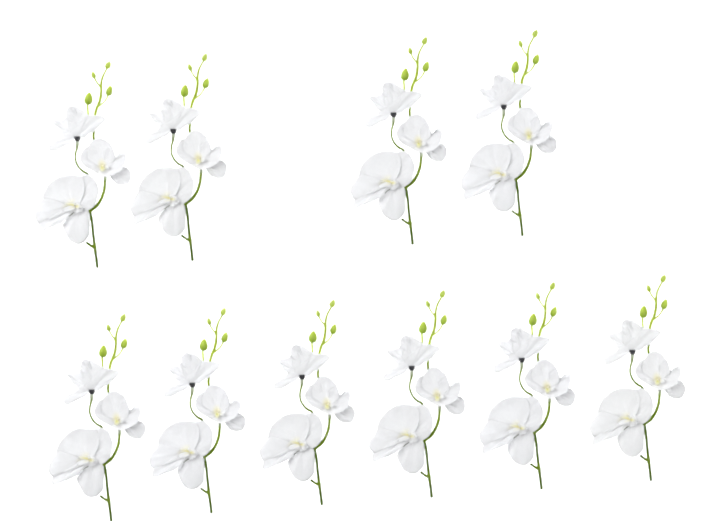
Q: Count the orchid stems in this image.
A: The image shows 10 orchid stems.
